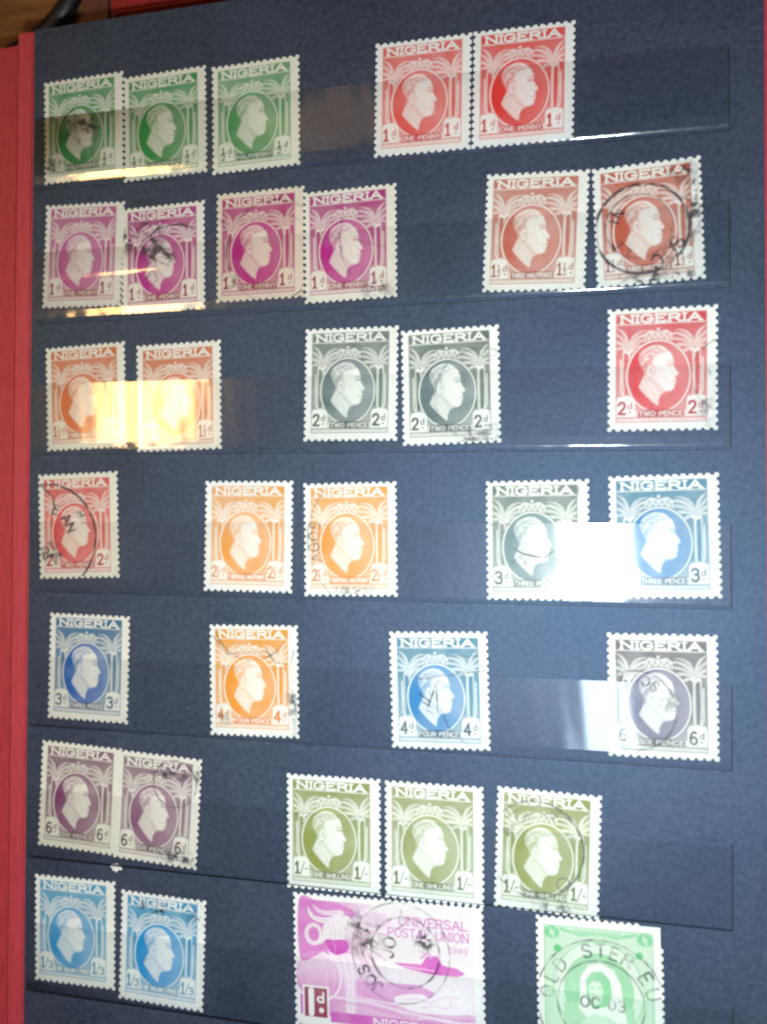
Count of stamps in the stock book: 34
